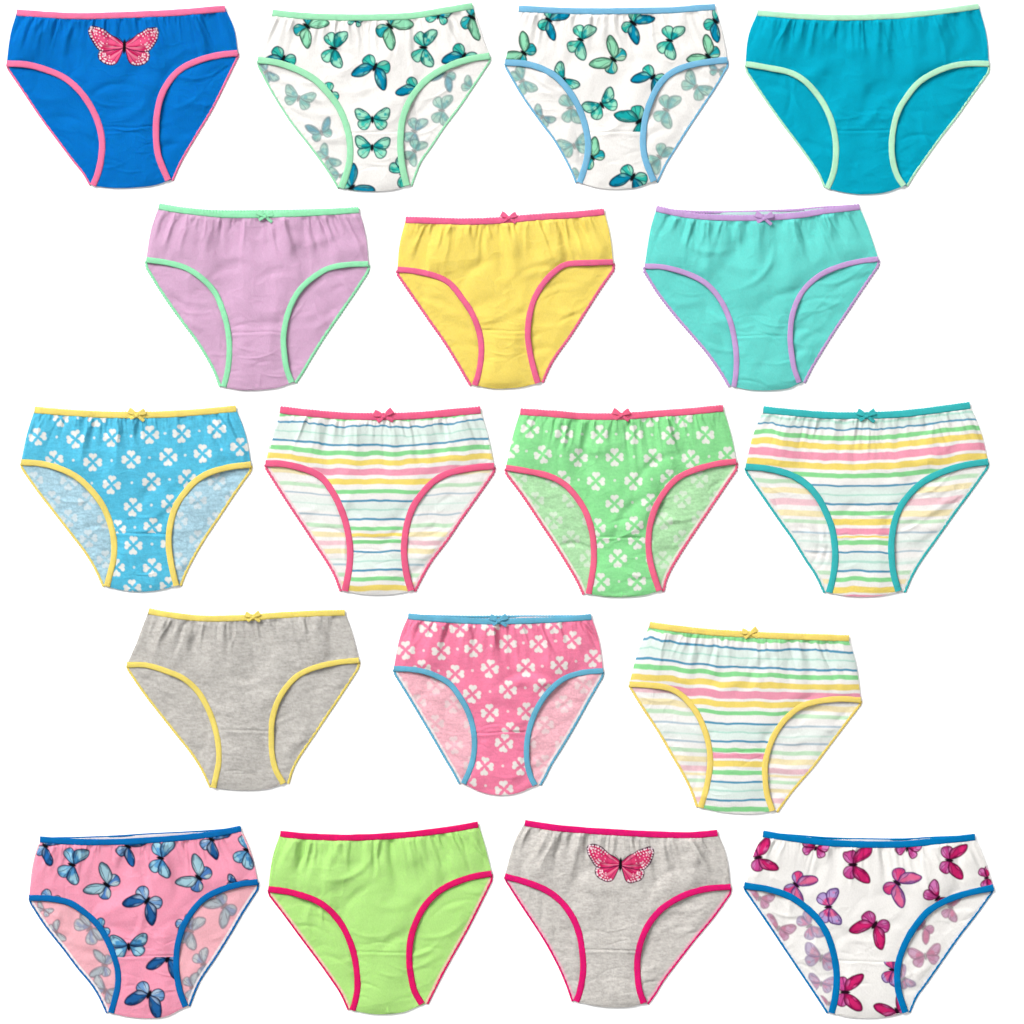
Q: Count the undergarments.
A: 18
